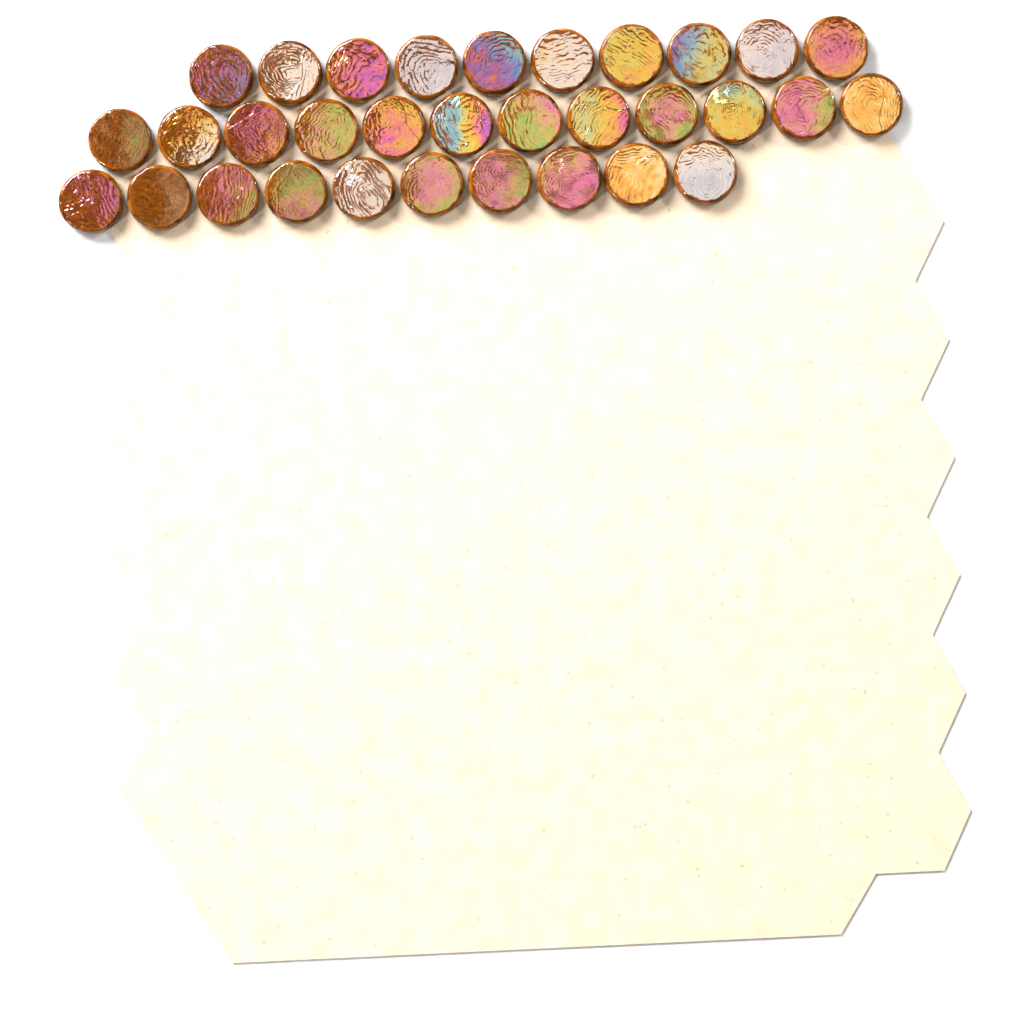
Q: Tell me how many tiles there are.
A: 32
